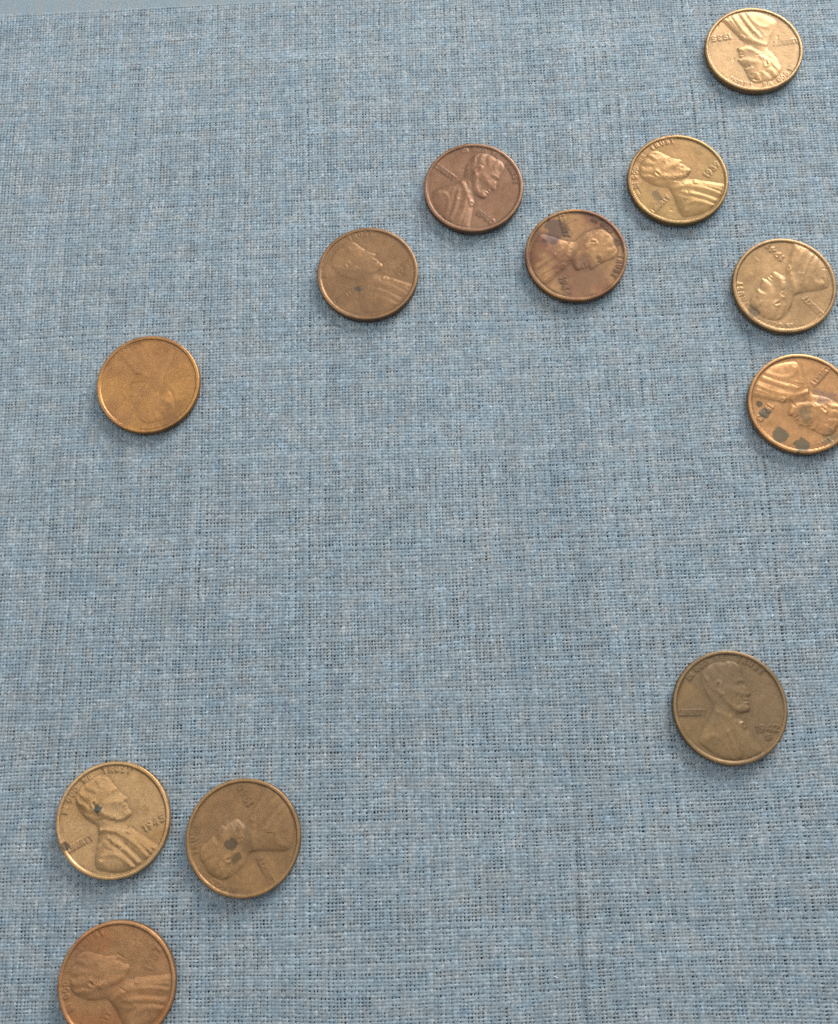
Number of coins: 12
